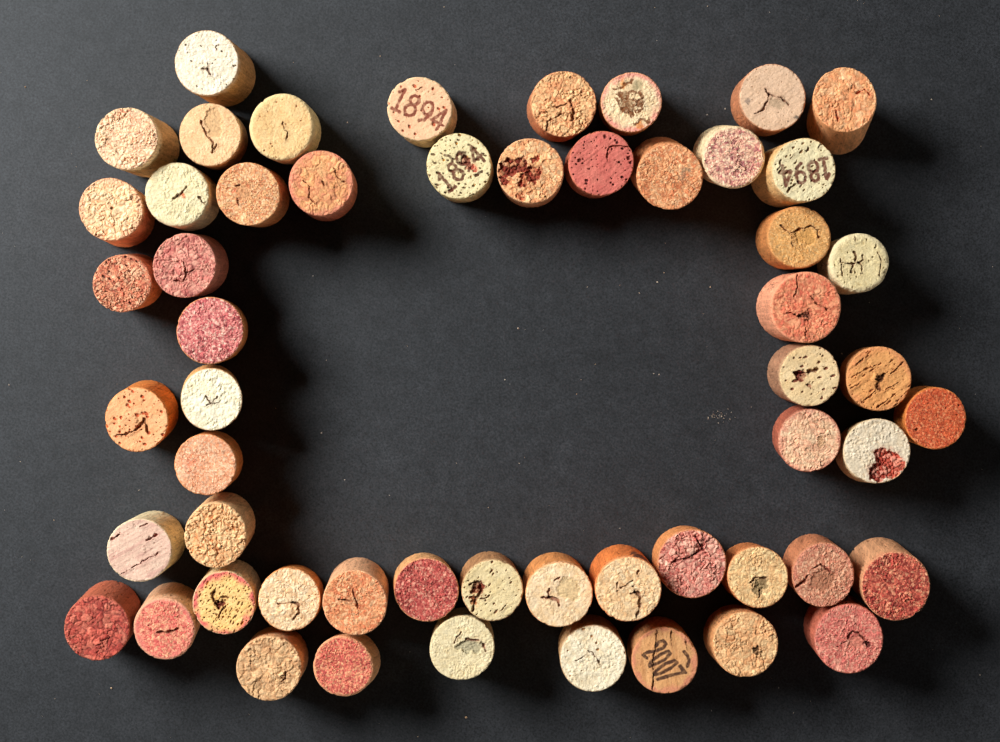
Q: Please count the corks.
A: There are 55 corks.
